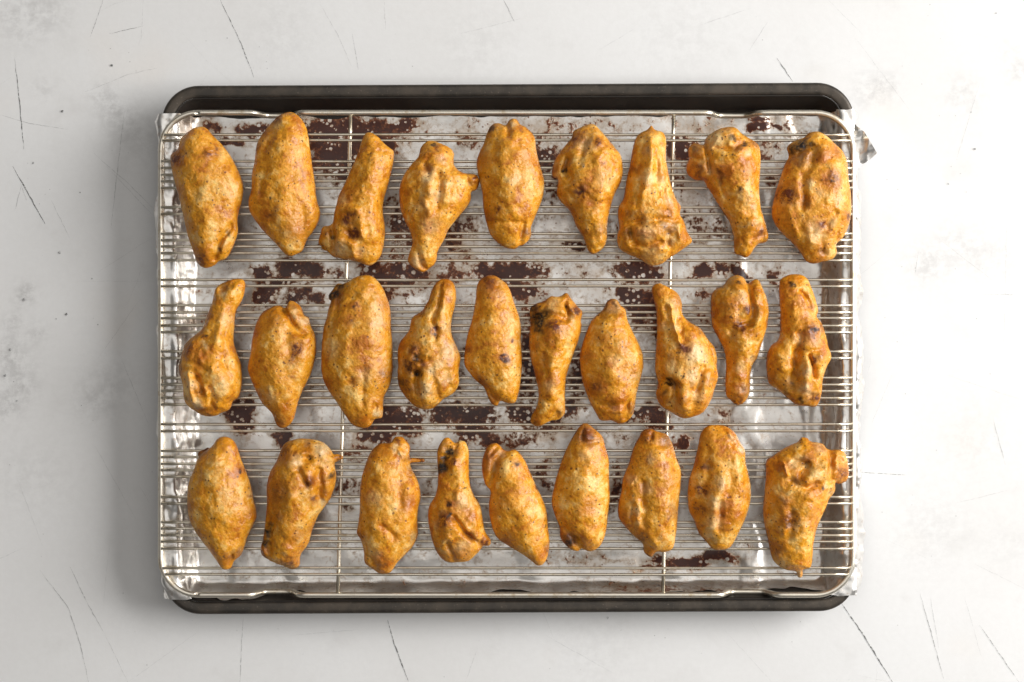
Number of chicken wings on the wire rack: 28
